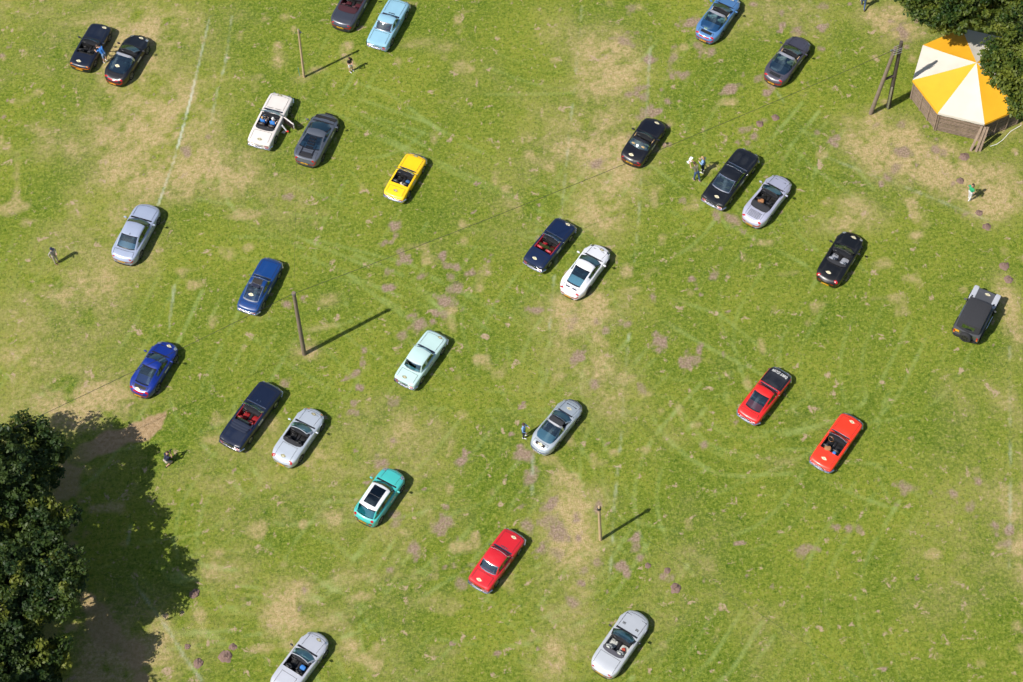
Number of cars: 29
